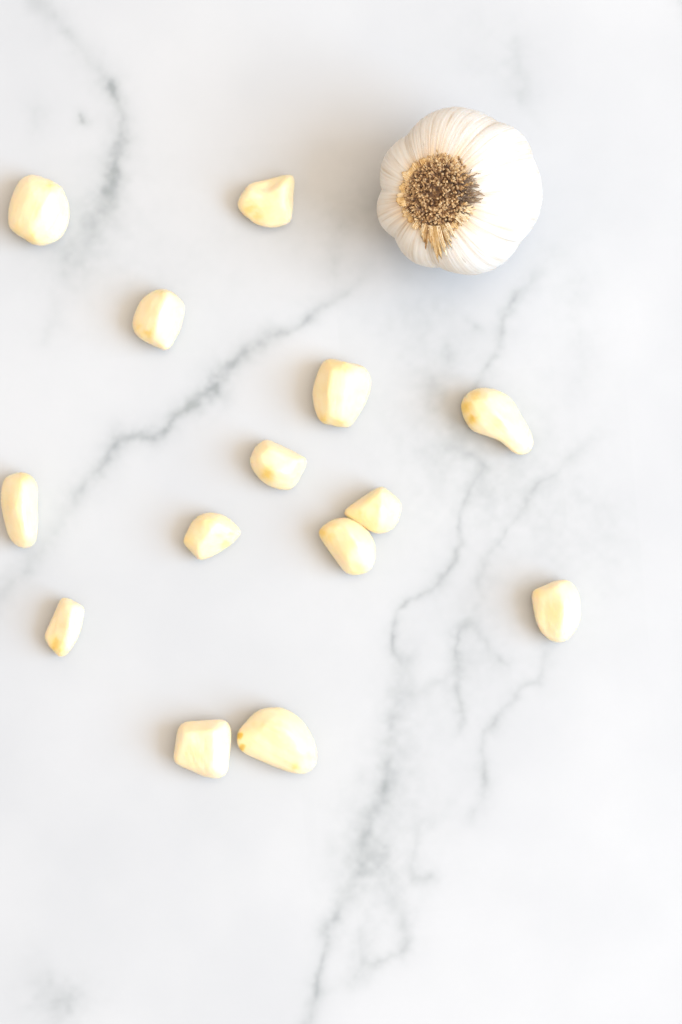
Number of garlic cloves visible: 14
